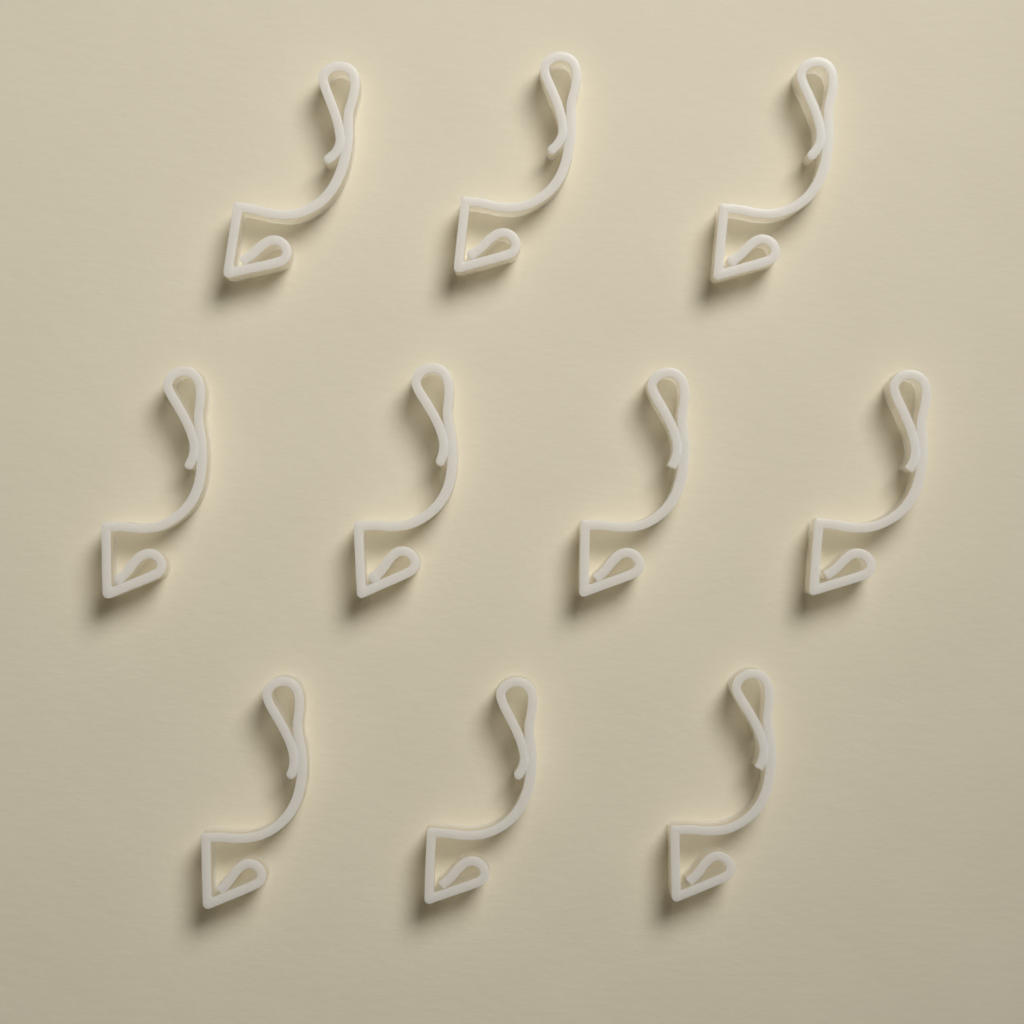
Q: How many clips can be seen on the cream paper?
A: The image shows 10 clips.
